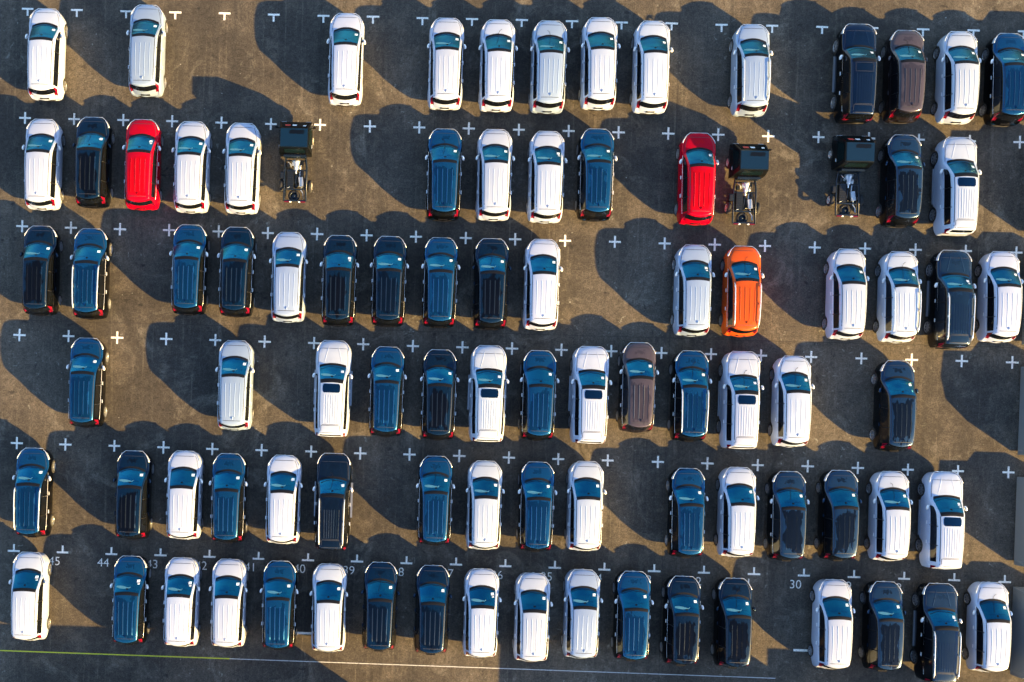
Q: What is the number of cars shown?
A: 88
